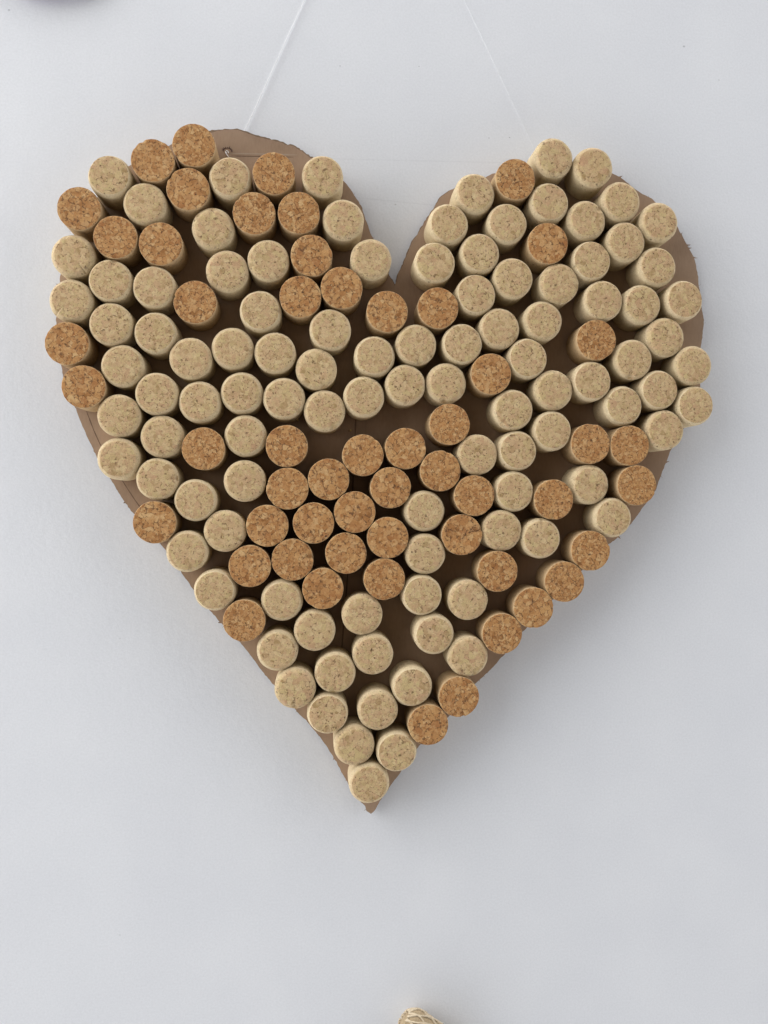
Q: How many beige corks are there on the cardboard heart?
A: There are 103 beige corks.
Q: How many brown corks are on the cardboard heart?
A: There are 54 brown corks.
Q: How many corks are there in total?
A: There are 157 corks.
